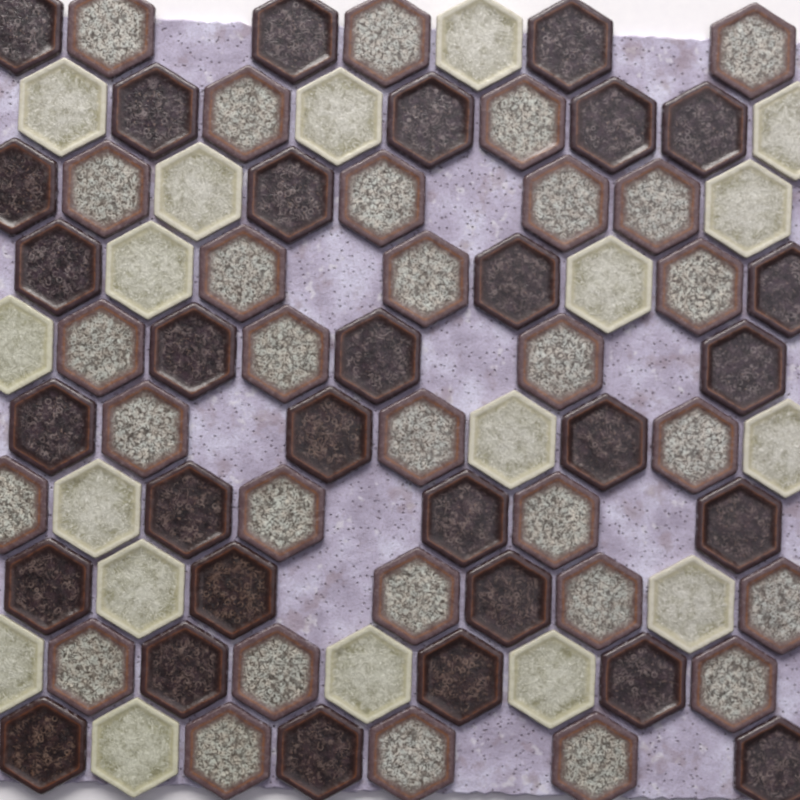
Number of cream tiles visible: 18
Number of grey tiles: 30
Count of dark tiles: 30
